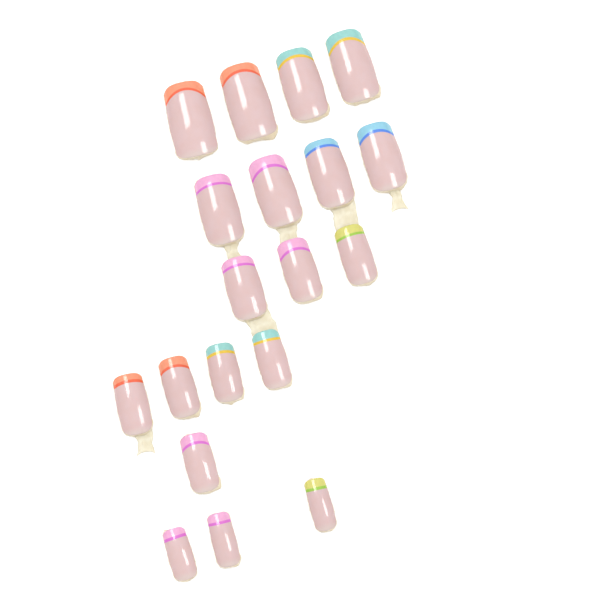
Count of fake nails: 19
